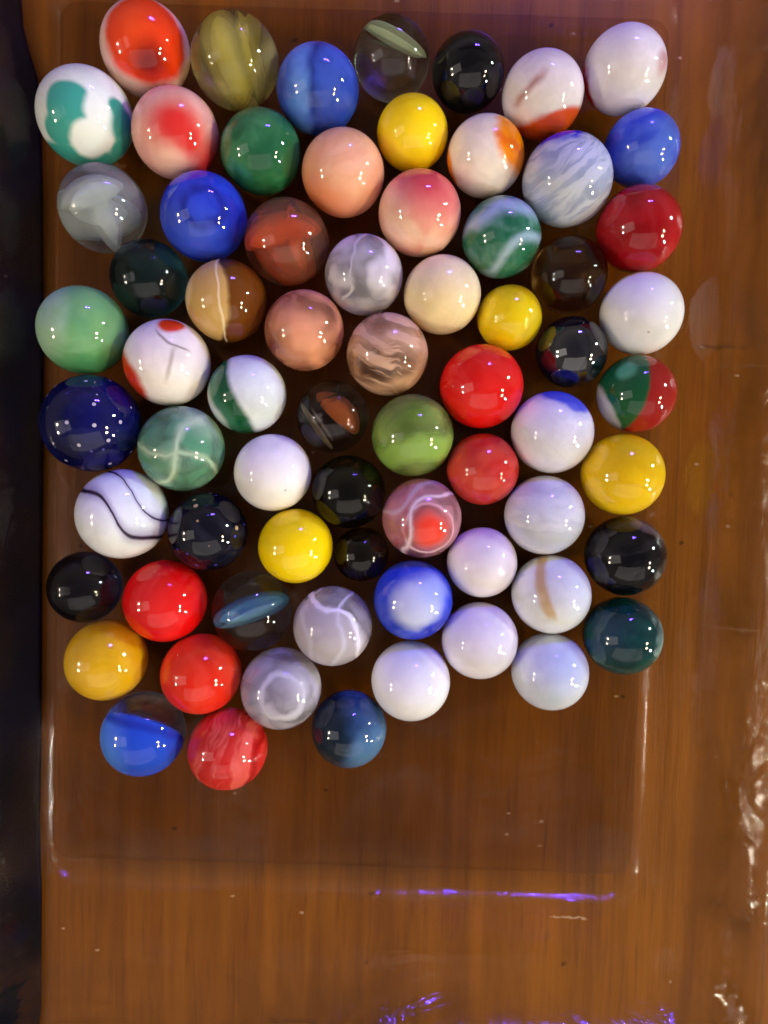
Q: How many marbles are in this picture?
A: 69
